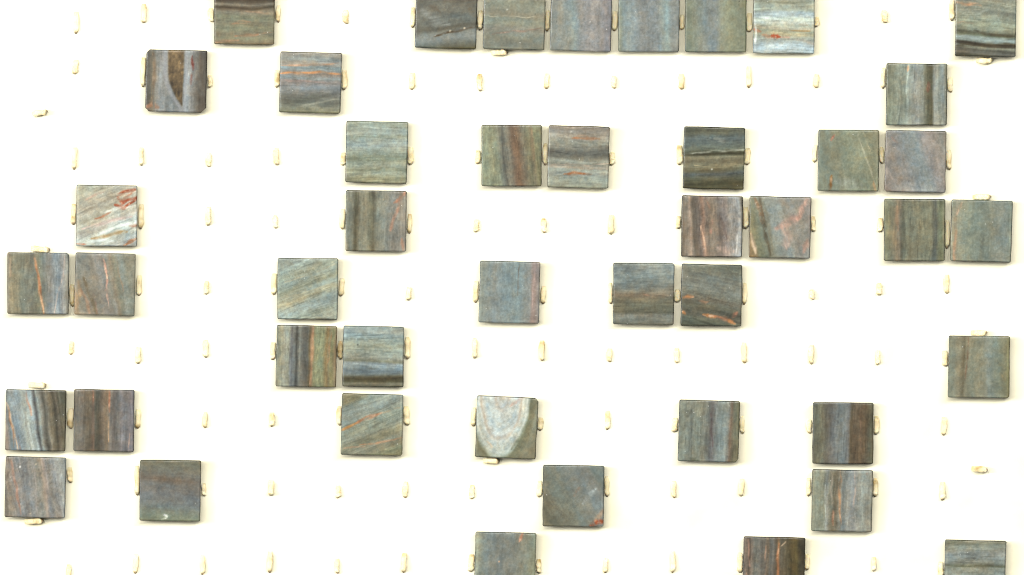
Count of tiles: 45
